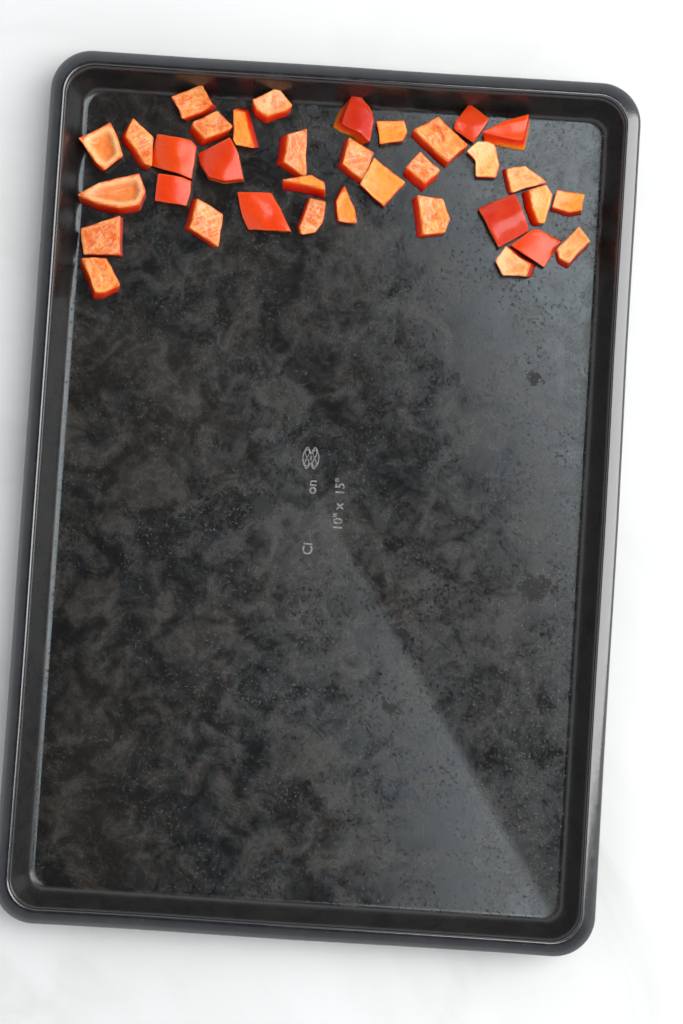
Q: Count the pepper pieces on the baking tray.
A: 35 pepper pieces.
